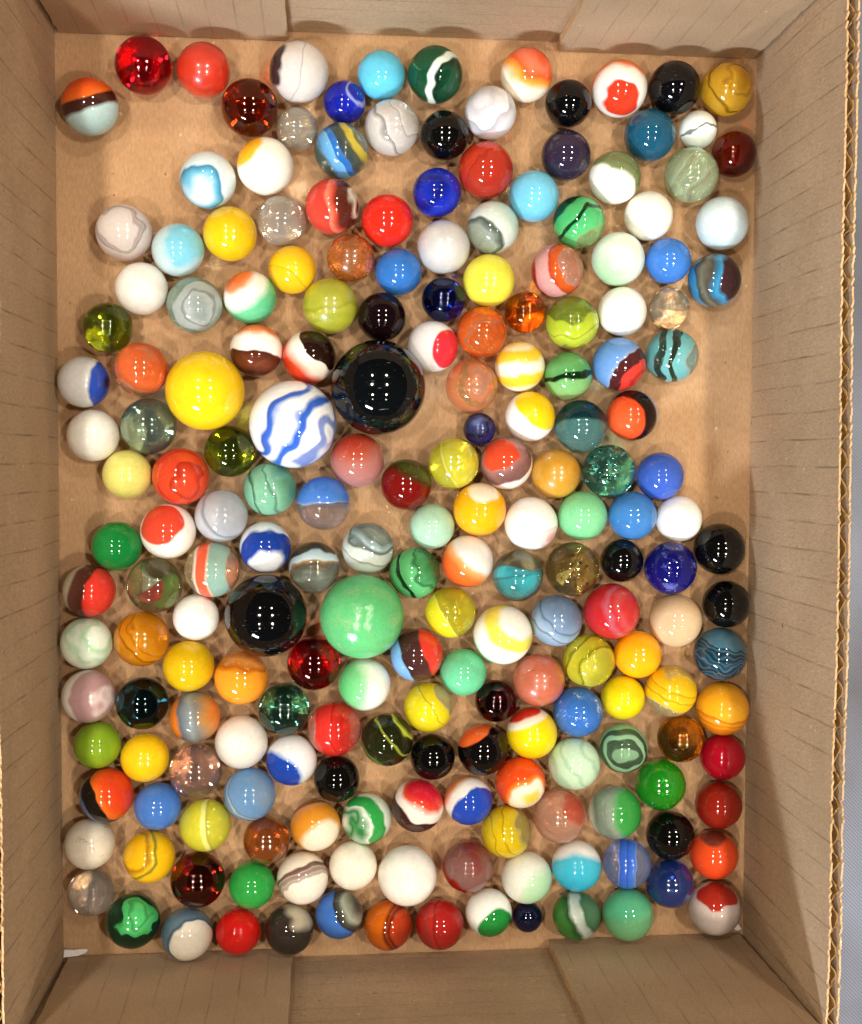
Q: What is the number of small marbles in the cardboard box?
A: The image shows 196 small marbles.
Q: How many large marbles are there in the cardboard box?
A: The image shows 5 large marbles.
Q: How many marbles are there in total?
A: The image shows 201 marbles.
